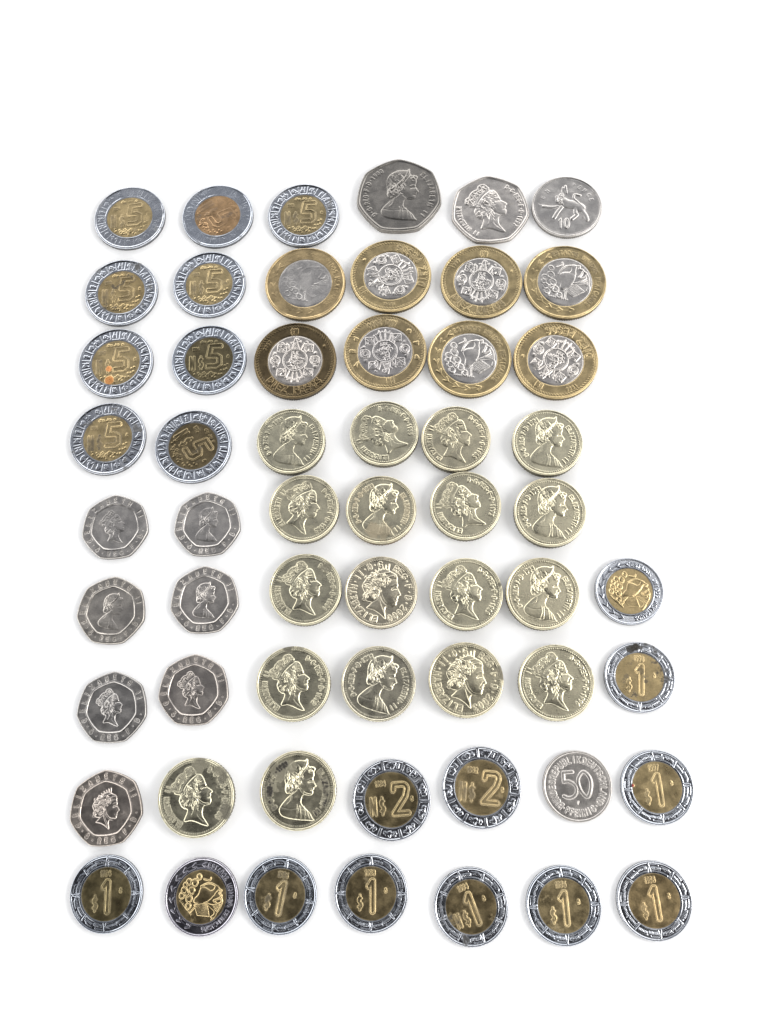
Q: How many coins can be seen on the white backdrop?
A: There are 58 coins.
